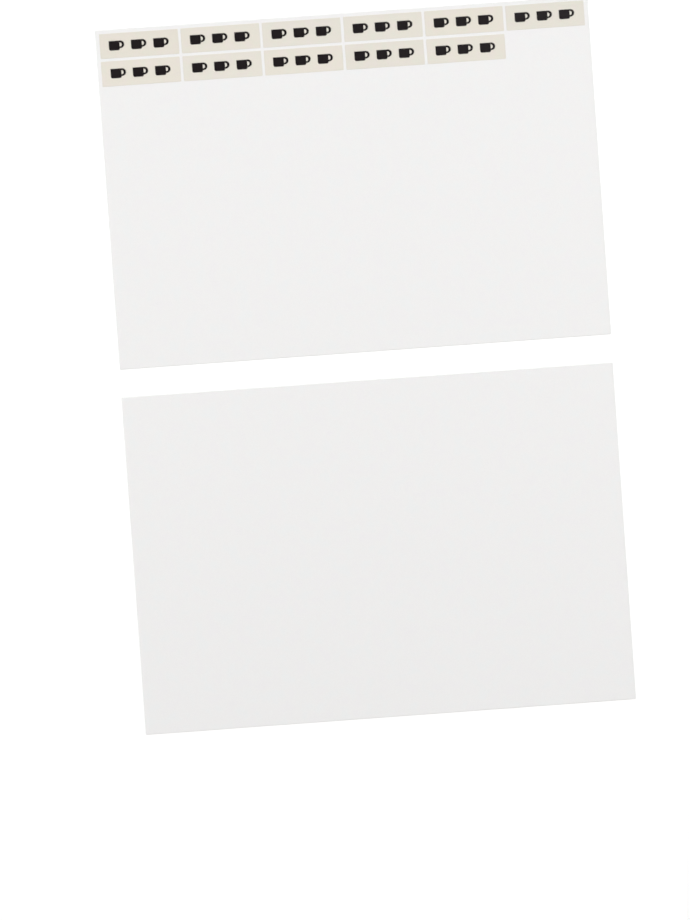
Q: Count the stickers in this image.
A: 11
